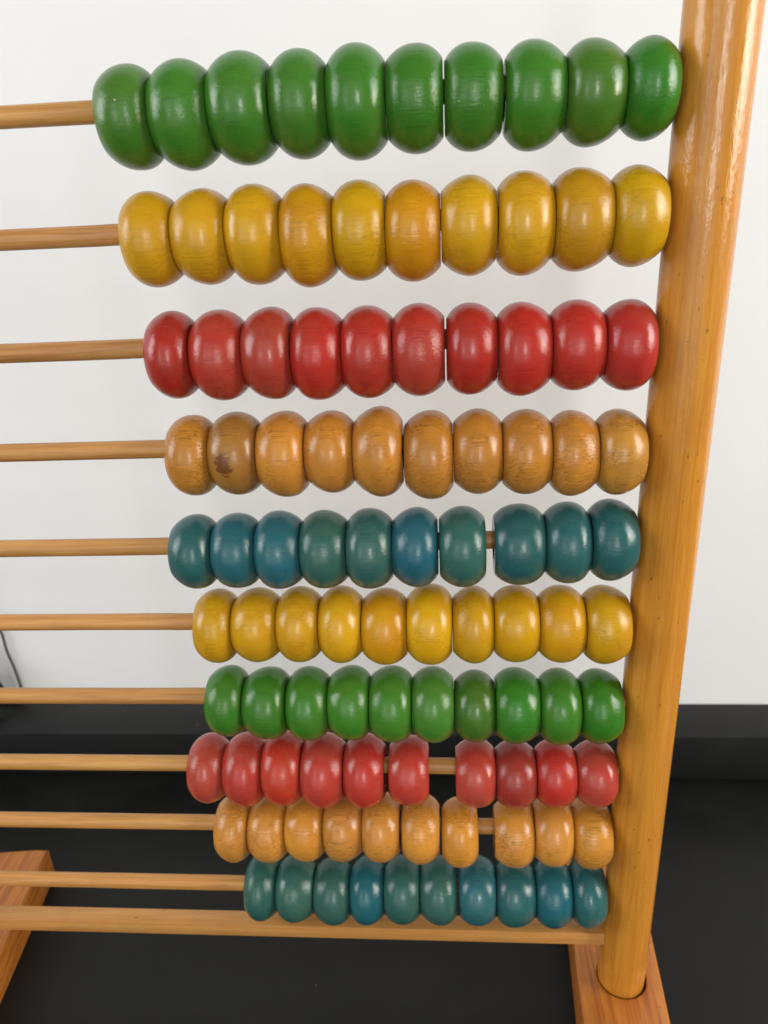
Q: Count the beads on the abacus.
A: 100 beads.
